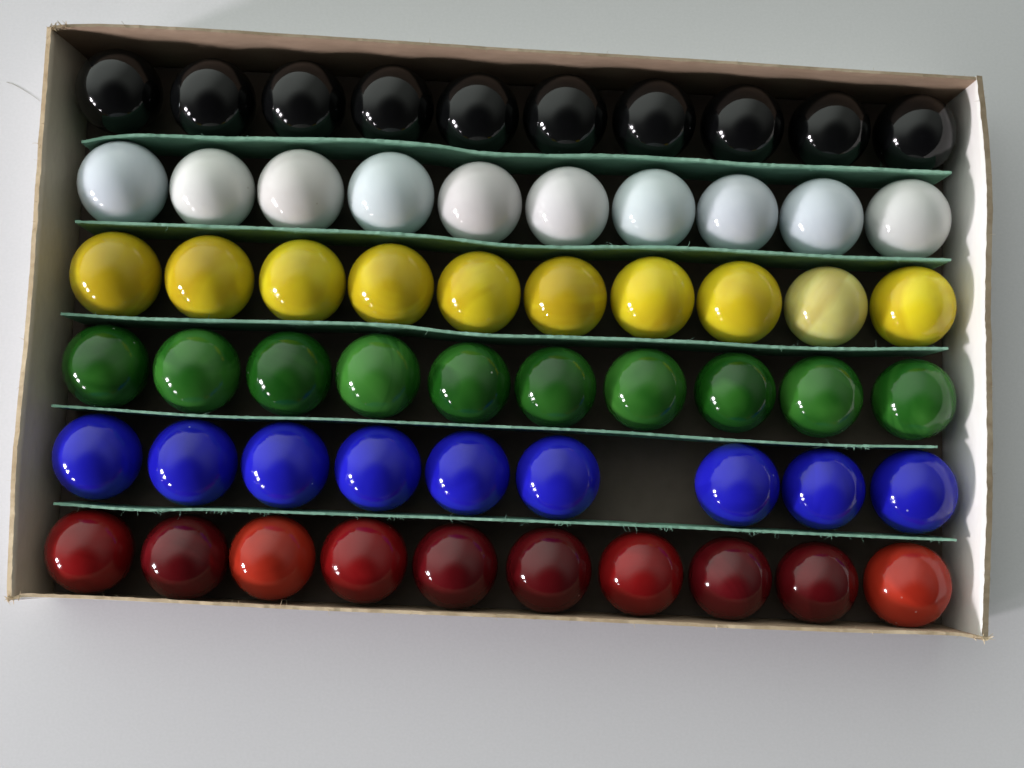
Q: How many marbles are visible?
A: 59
